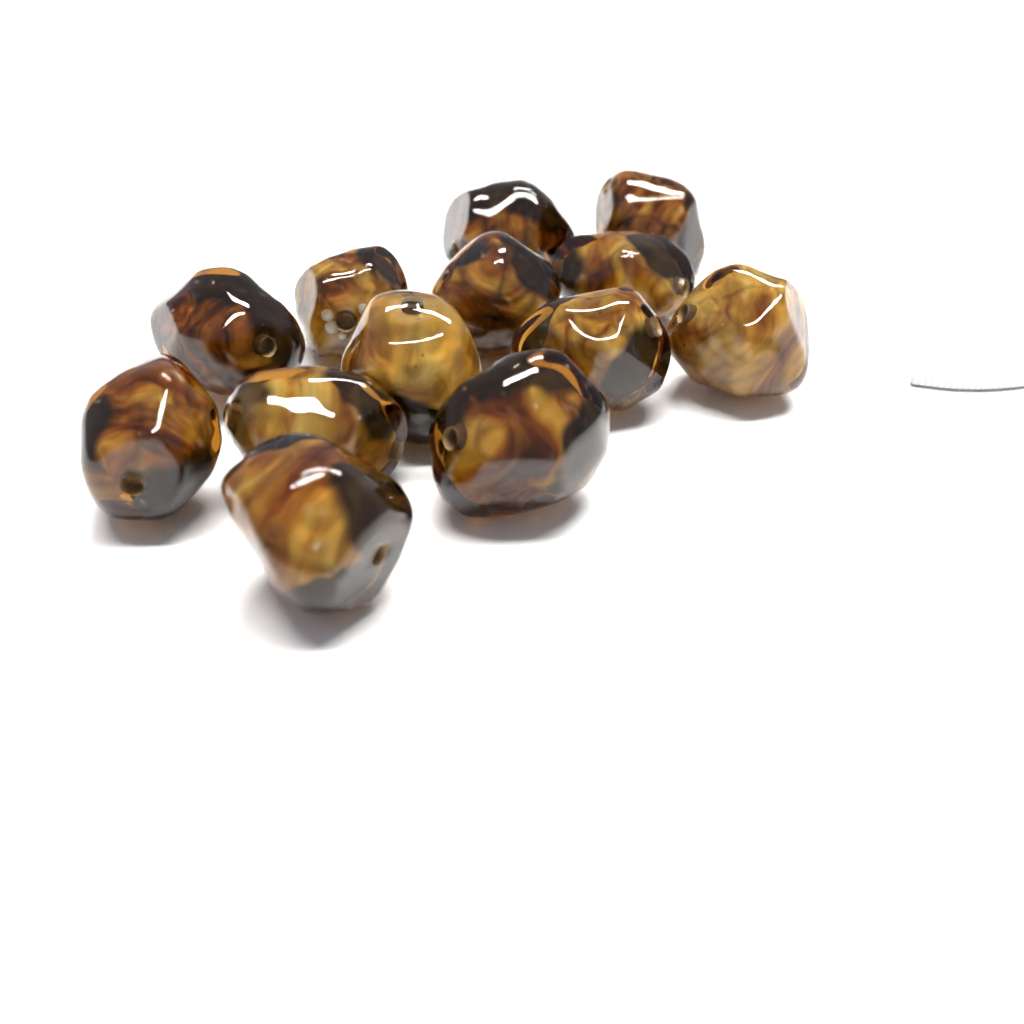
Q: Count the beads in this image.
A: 13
